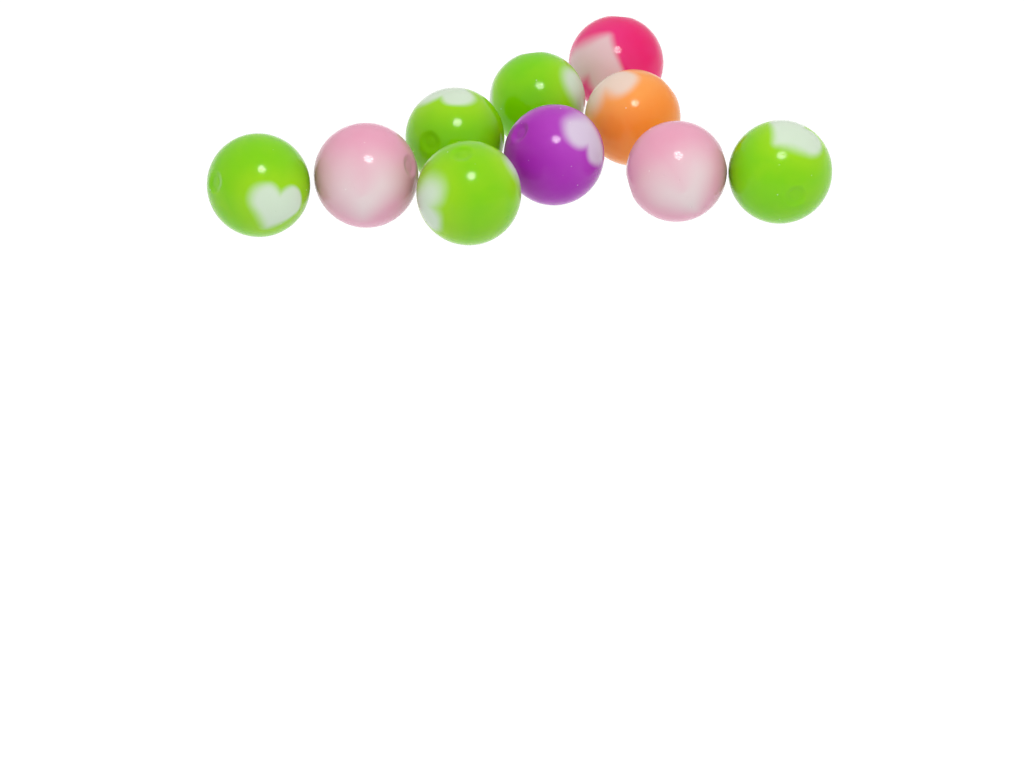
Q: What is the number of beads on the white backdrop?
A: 10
